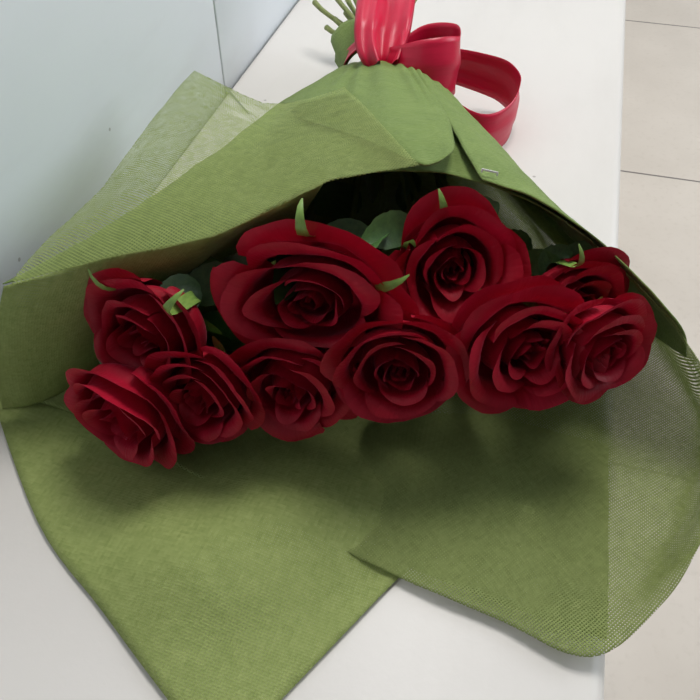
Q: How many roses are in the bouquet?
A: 10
